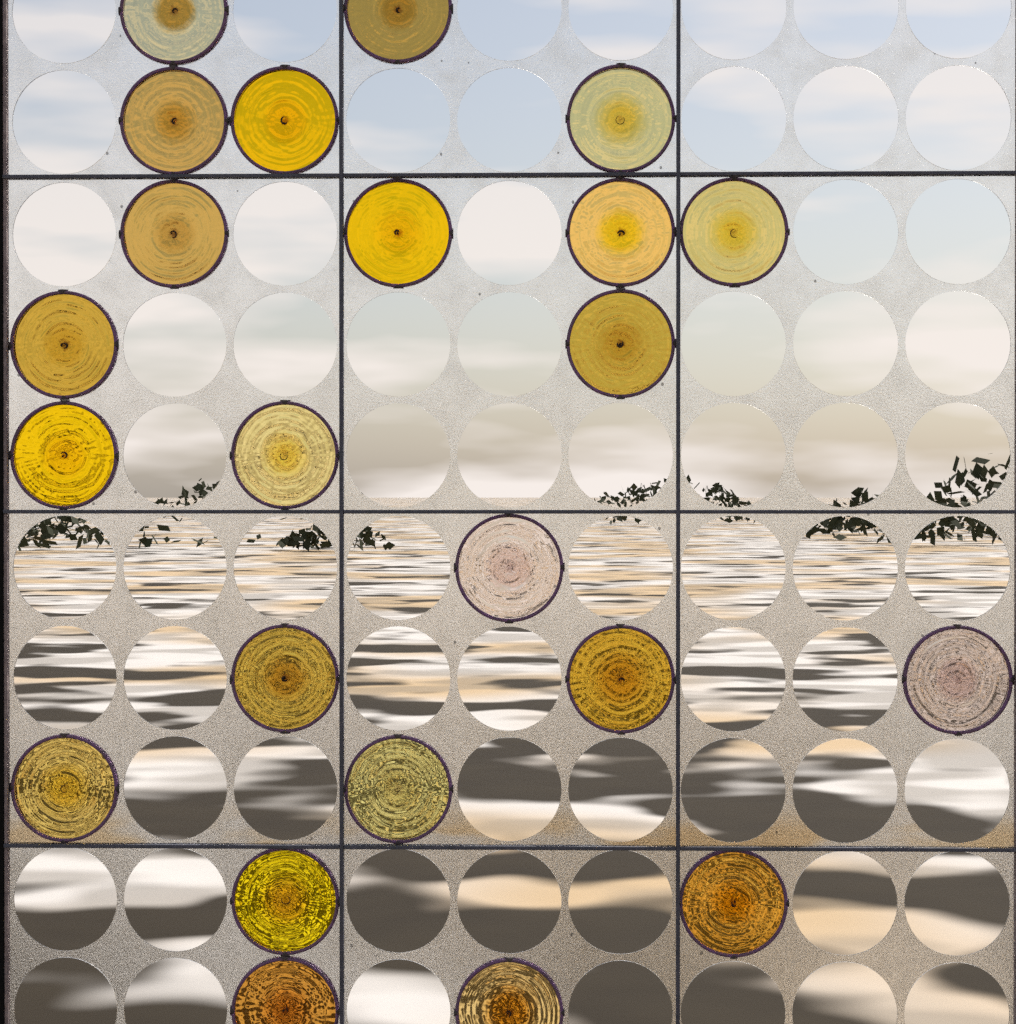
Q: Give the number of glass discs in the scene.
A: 23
